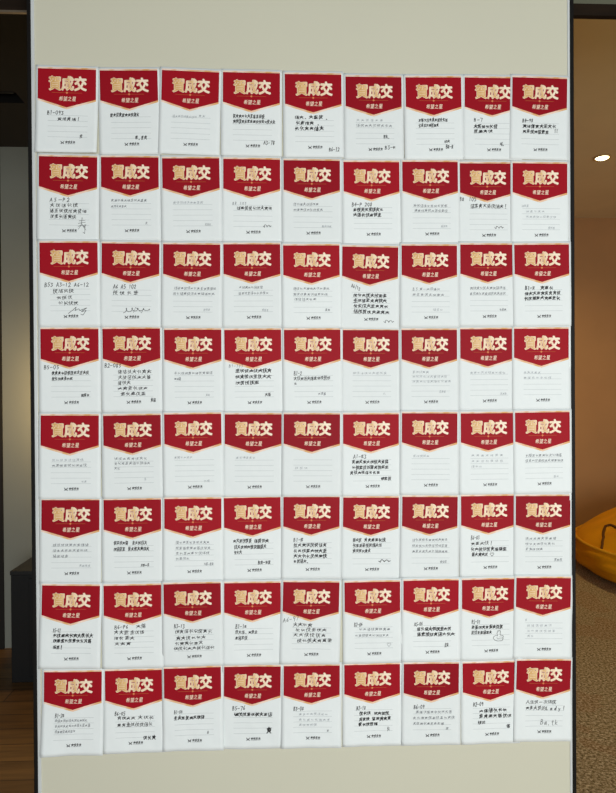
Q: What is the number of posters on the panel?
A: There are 72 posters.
